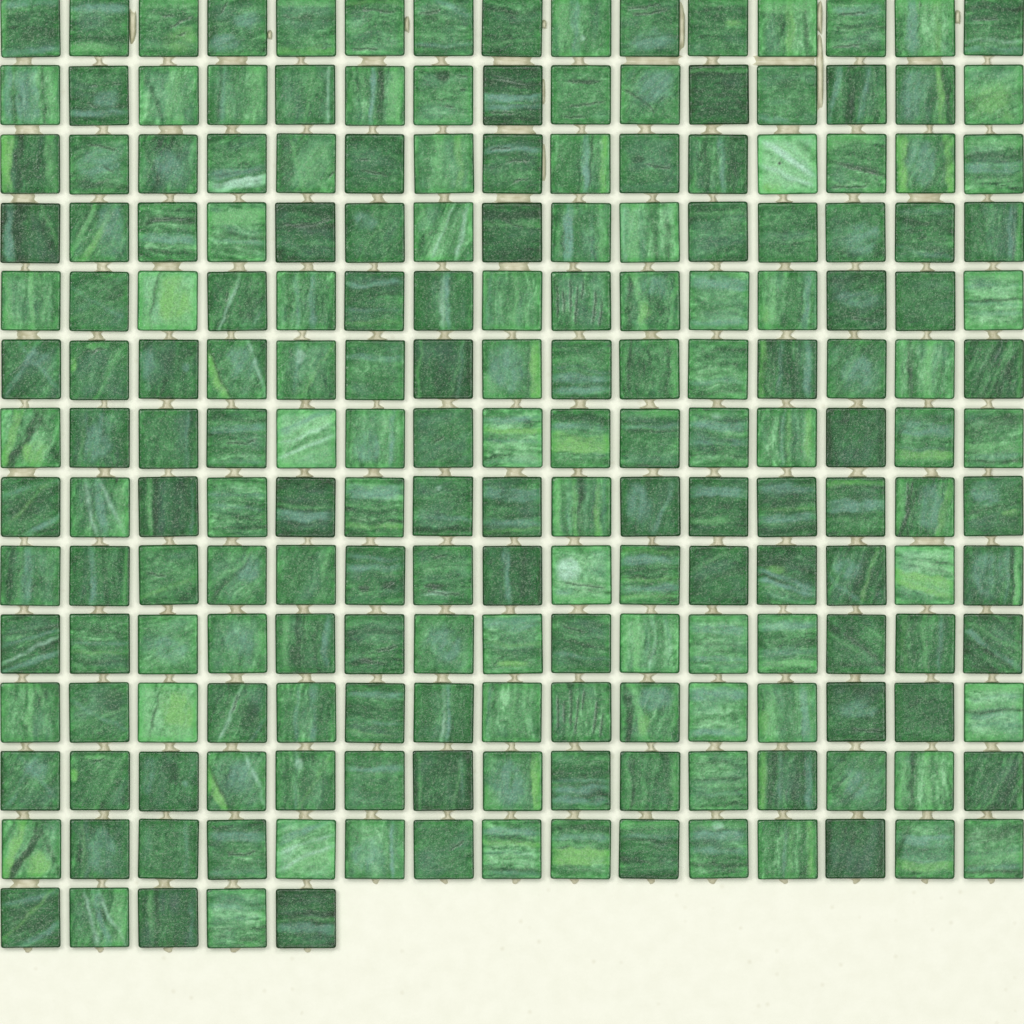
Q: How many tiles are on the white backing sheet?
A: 200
